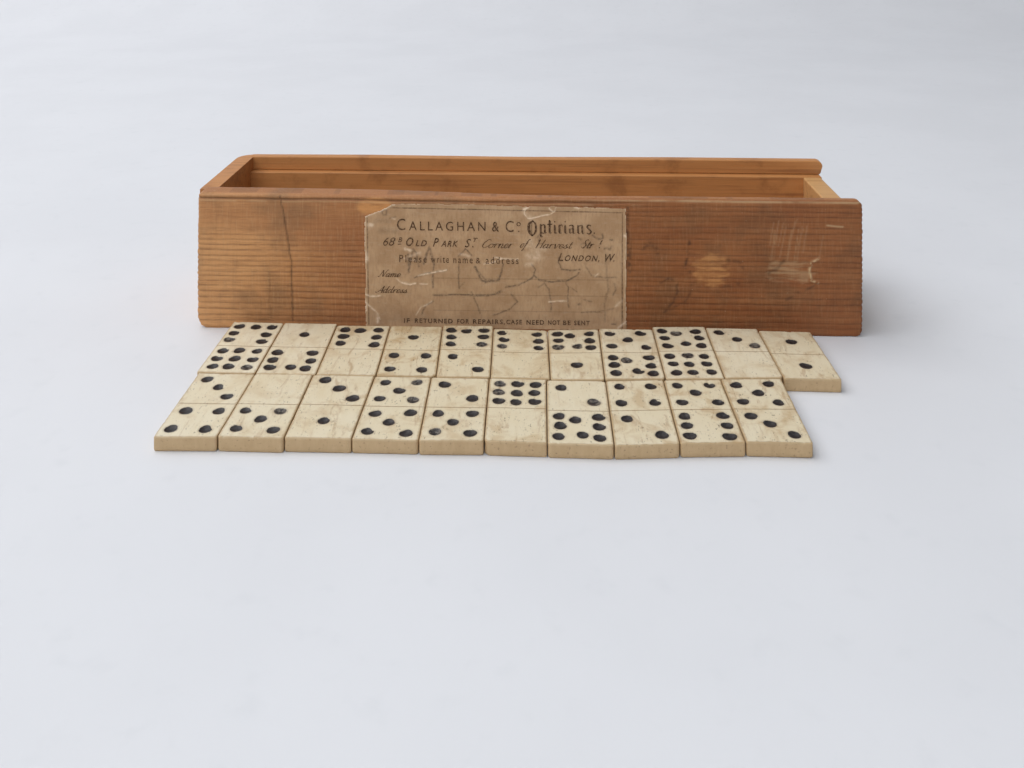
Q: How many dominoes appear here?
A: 21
